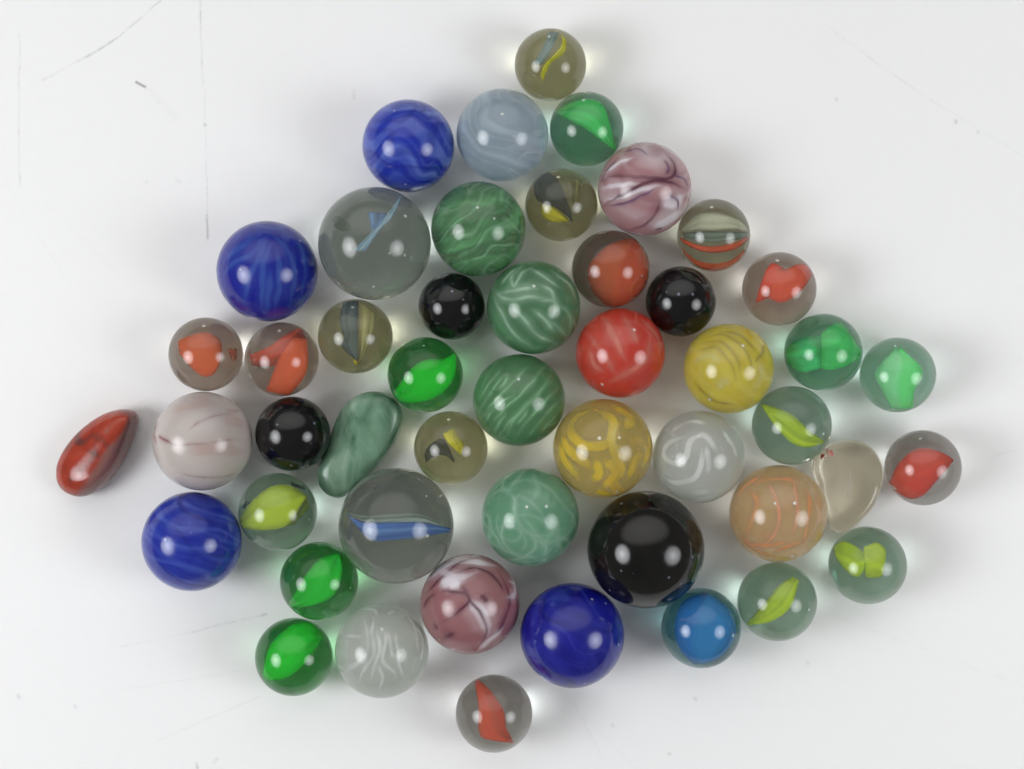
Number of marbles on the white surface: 46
